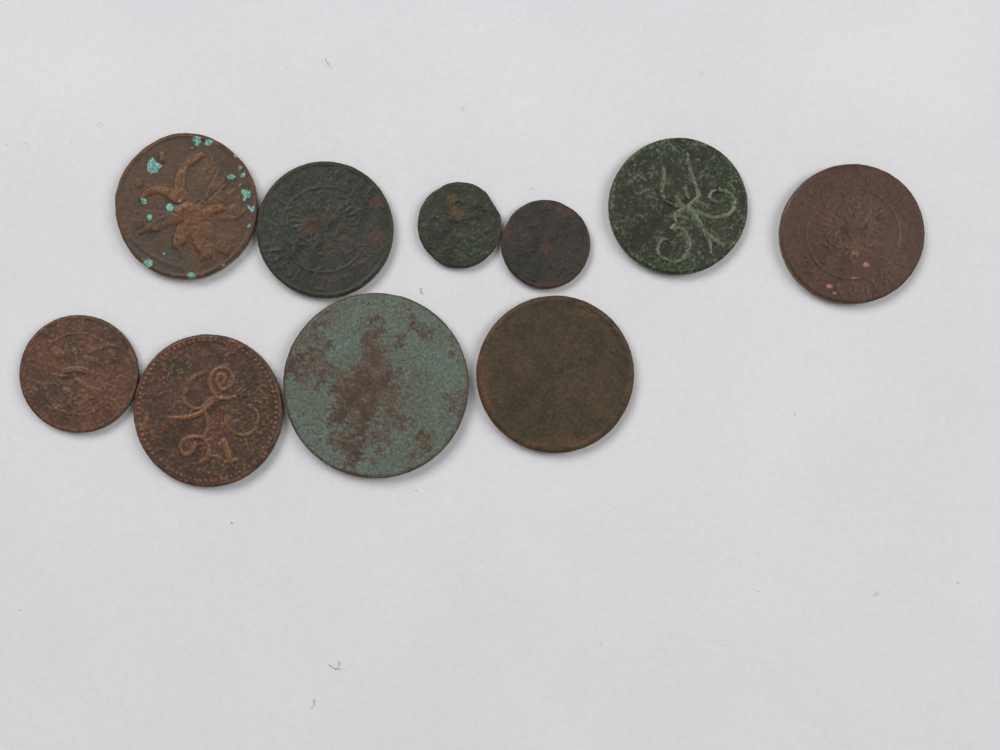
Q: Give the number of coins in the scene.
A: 10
